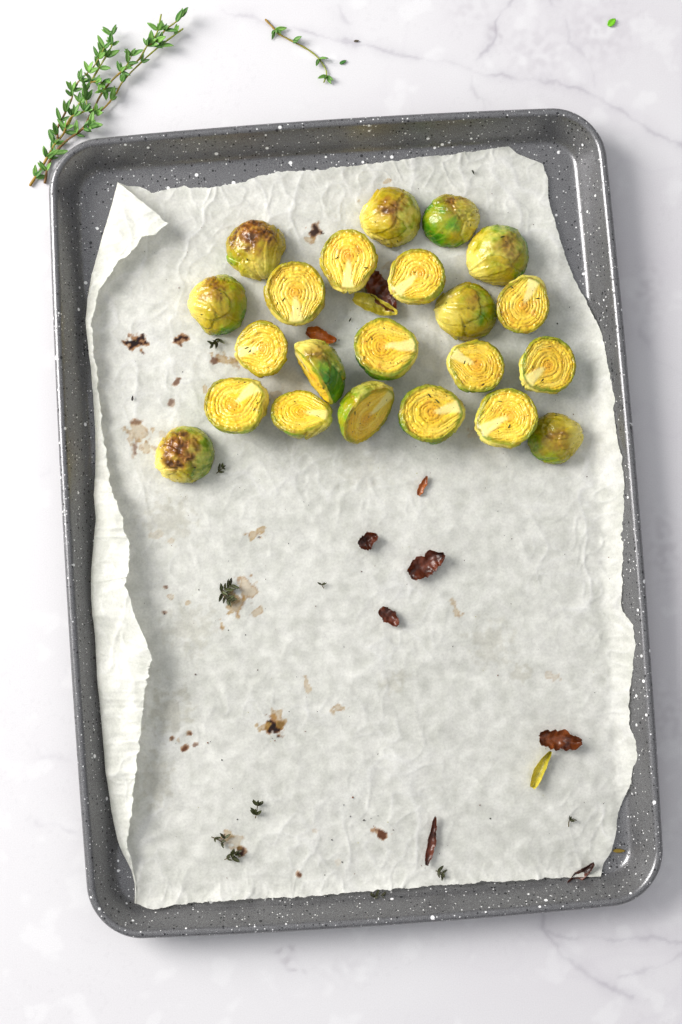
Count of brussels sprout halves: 22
